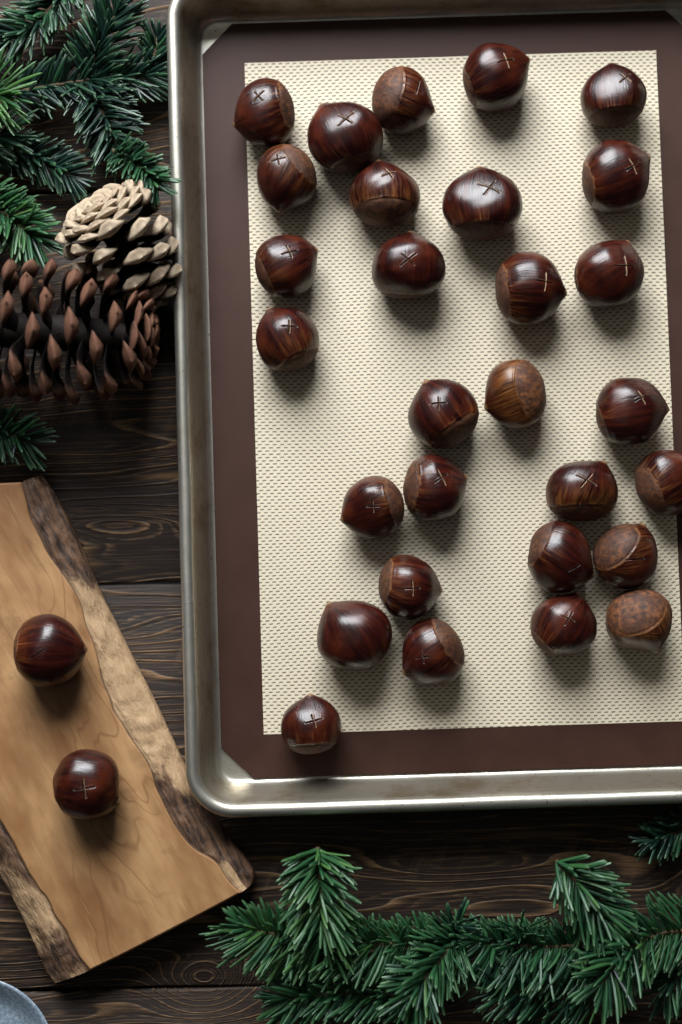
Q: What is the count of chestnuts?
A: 31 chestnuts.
